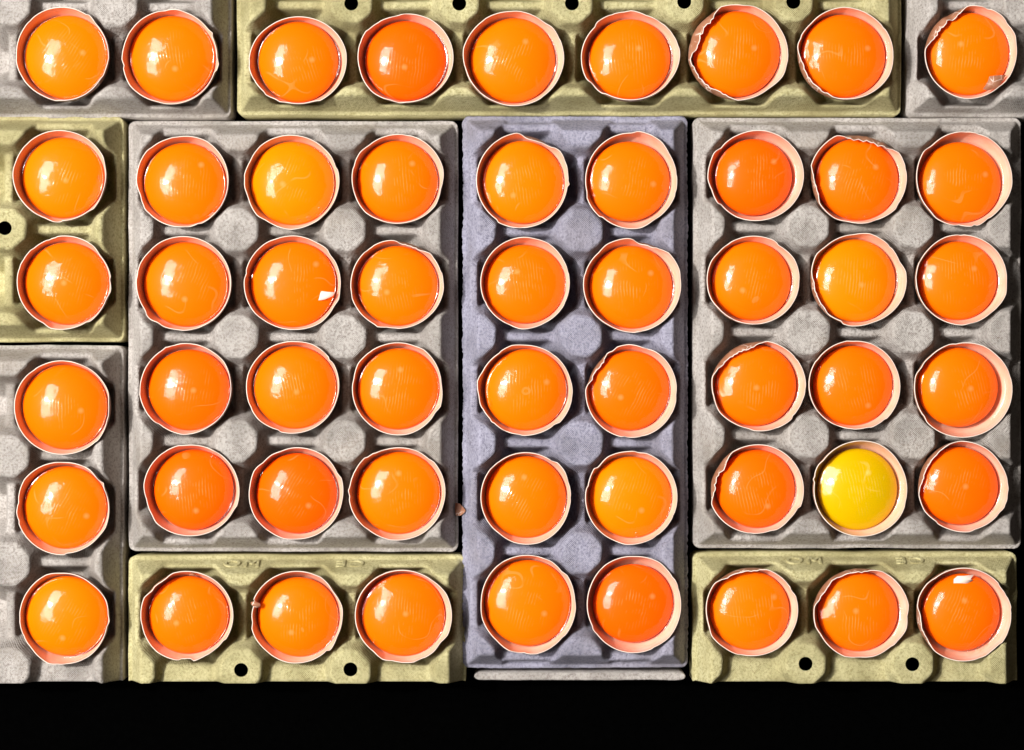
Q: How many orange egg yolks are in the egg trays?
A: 53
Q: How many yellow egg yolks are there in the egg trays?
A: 1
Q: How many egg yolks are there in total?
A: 54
